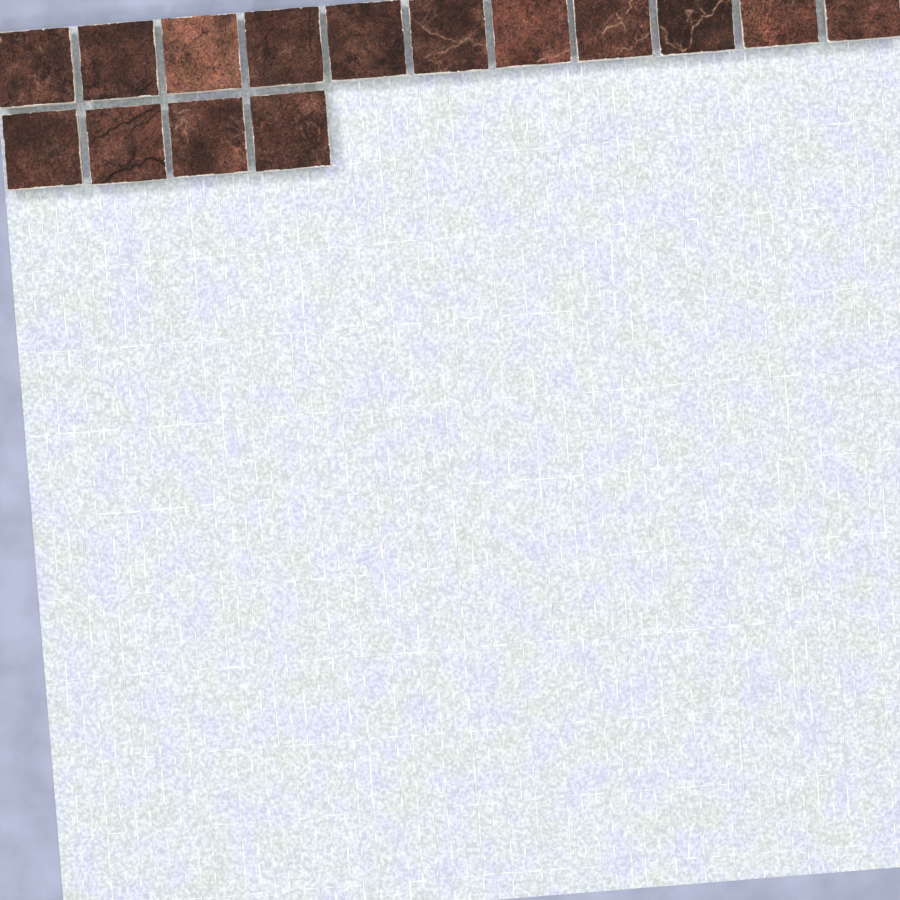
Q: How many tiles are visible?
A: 15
